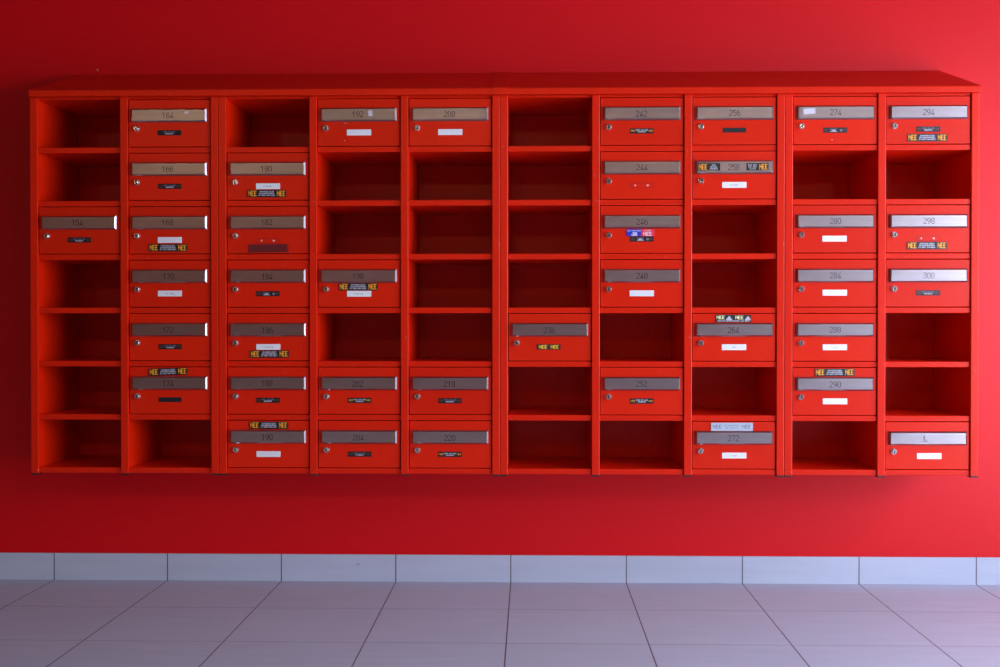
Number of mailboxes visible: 39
